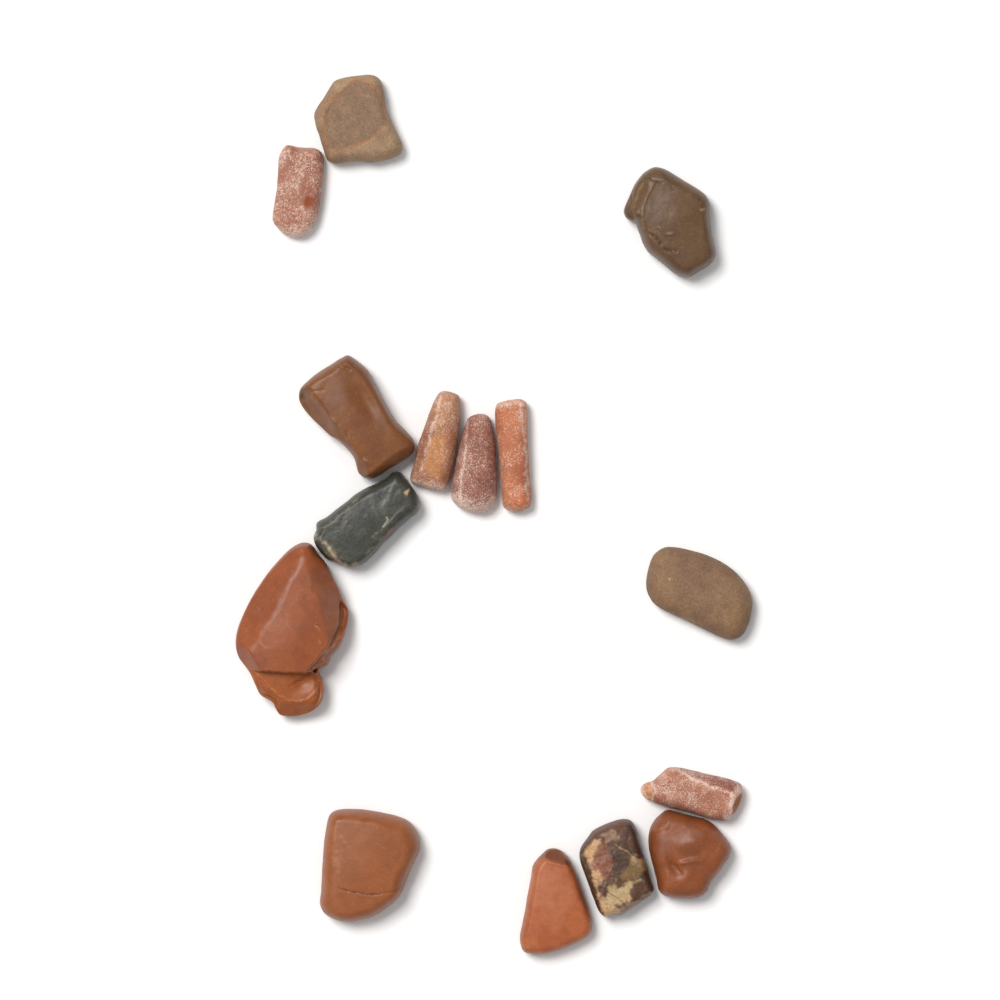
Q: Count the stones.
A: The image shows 15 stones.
